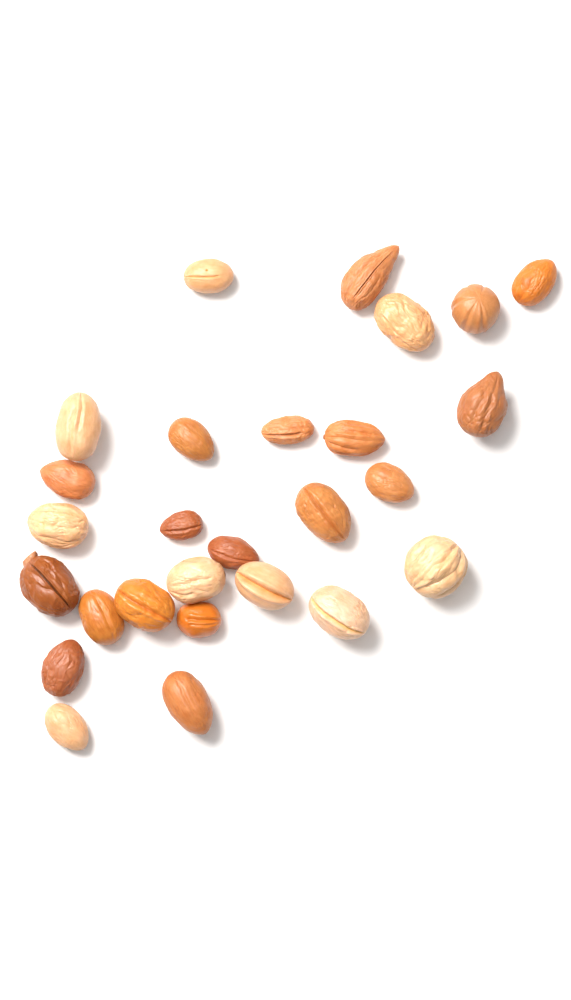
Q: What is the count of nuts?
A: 27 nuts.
